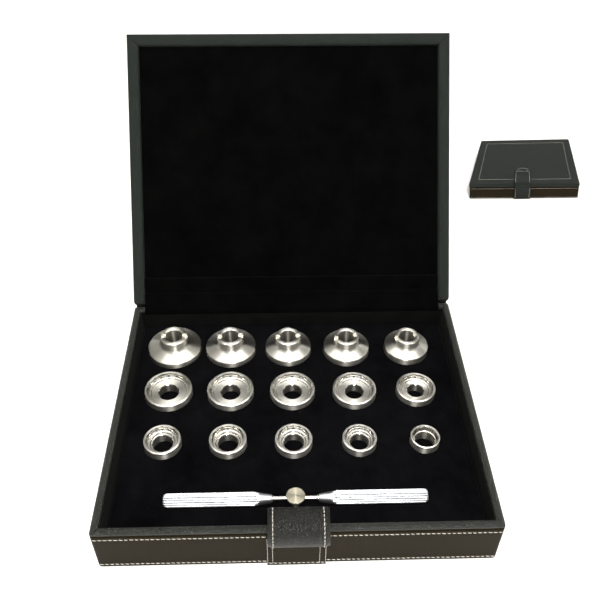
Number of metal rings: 15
